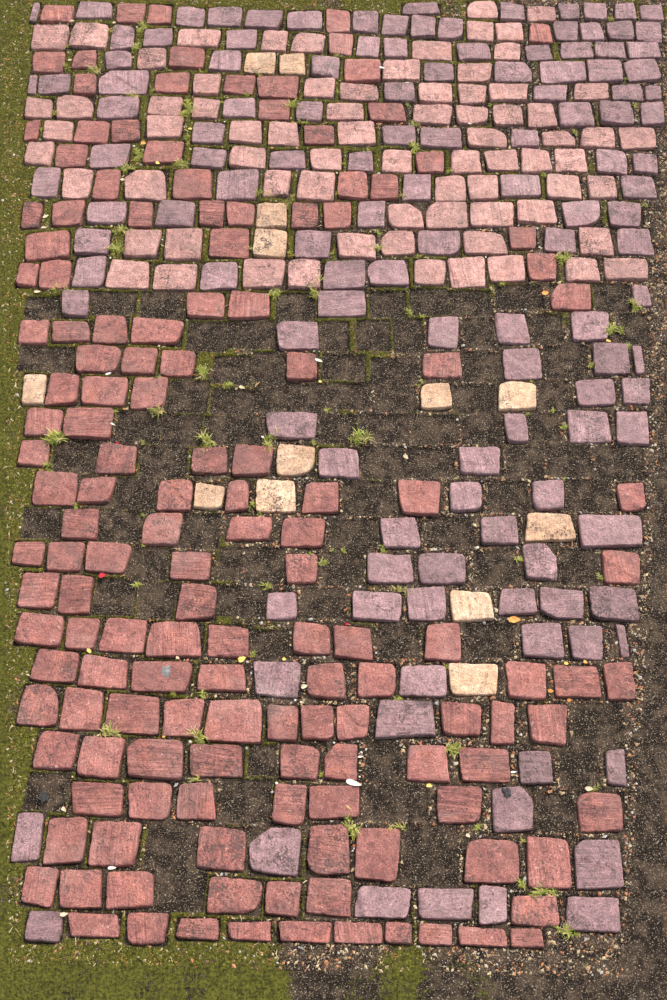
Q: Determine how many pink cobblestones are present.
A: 74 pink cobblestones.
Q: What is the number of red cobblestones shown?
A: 148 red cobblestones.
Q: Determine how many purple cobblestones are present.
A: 129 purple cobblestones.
